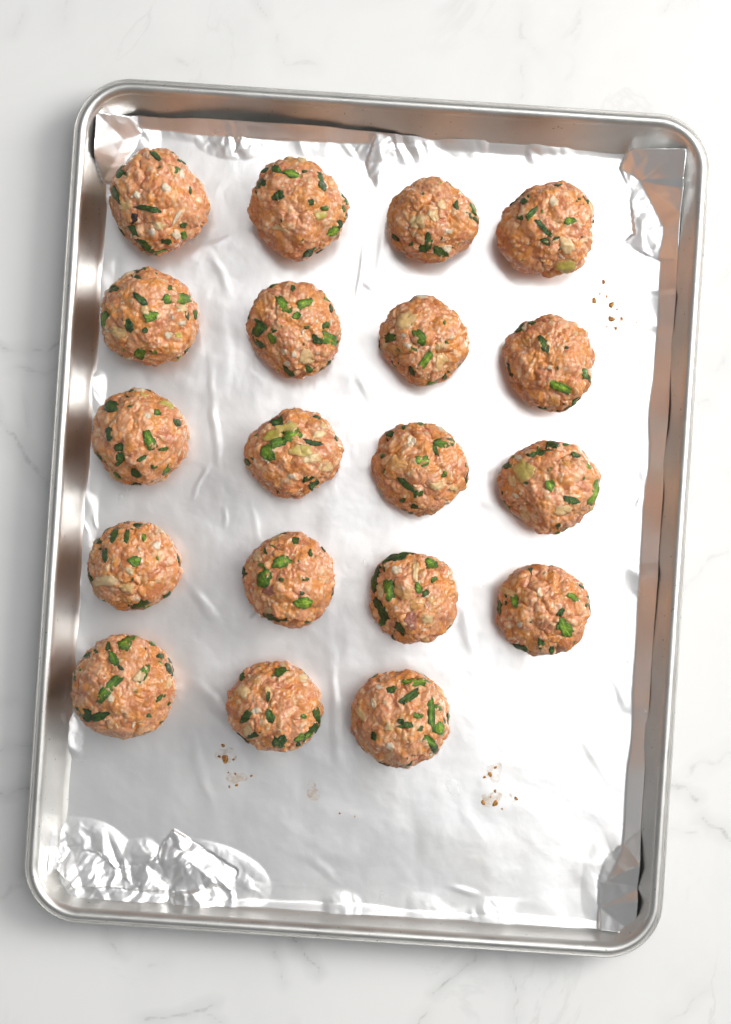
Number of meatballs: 19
